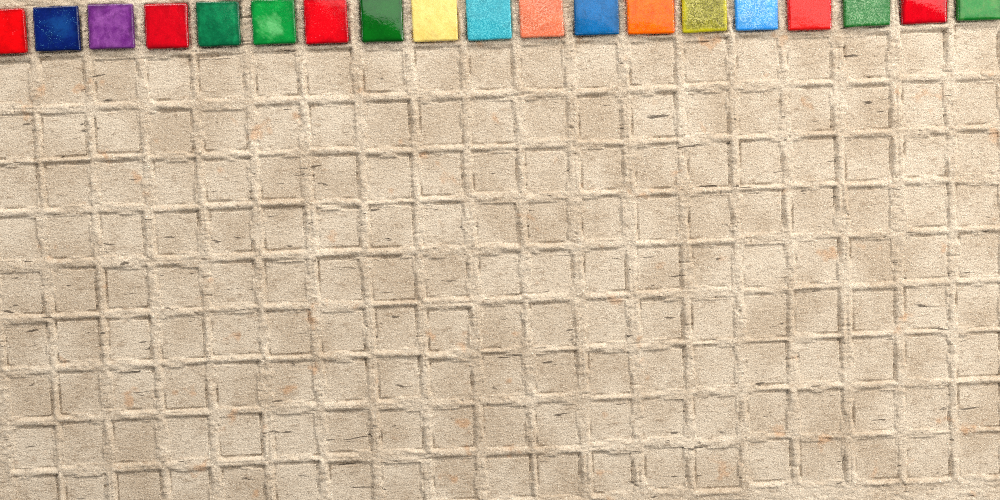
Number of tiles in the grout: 19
